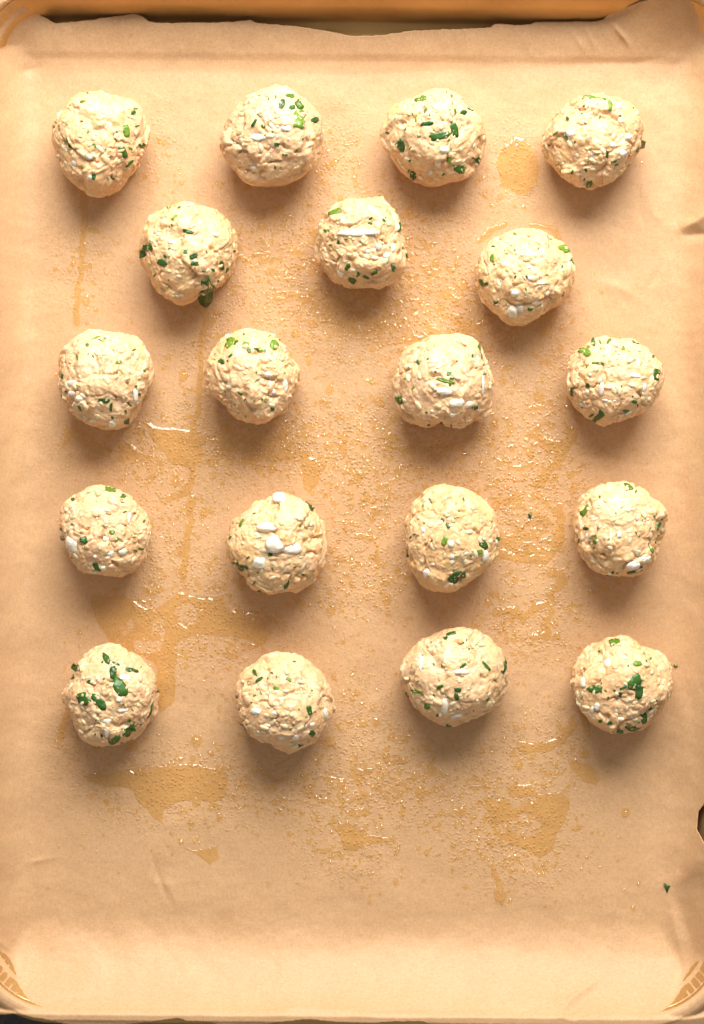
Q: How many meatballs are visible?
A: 19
